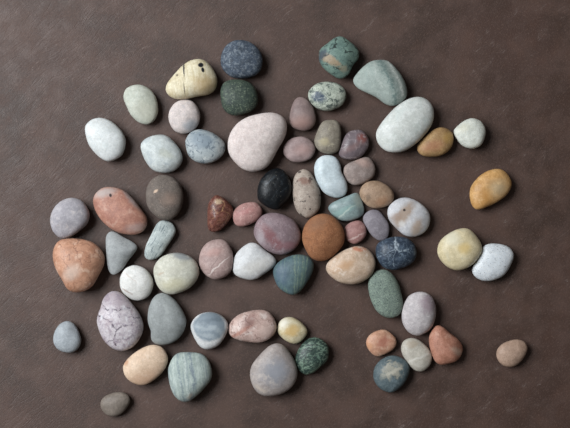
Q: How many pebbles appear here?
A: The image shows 66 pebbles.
